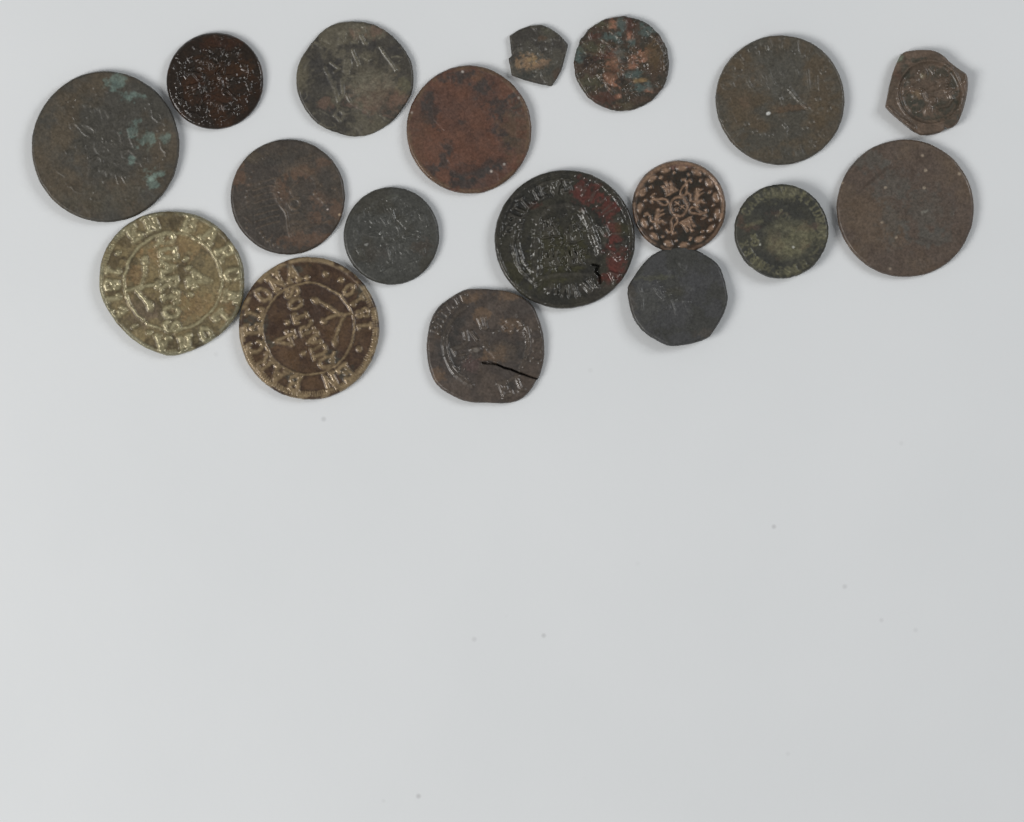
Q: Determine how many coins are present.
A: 18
